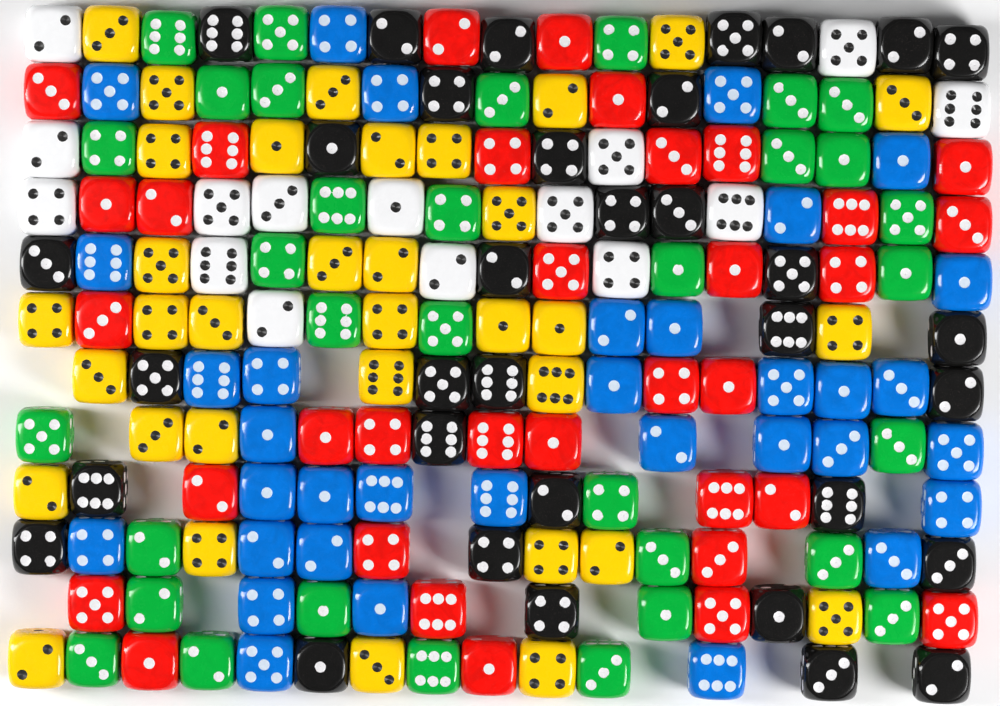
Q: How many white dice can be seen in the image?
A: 15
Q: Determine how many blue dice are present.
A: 34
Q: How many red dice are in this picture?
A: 34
